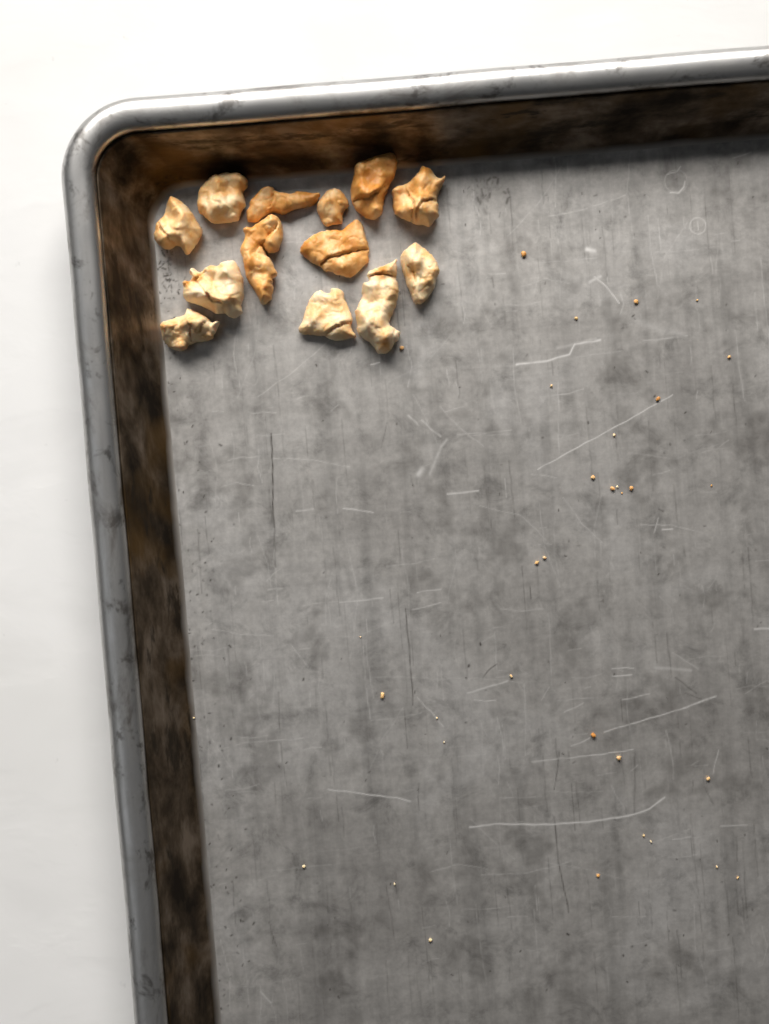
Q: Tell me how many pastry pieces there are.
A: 13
